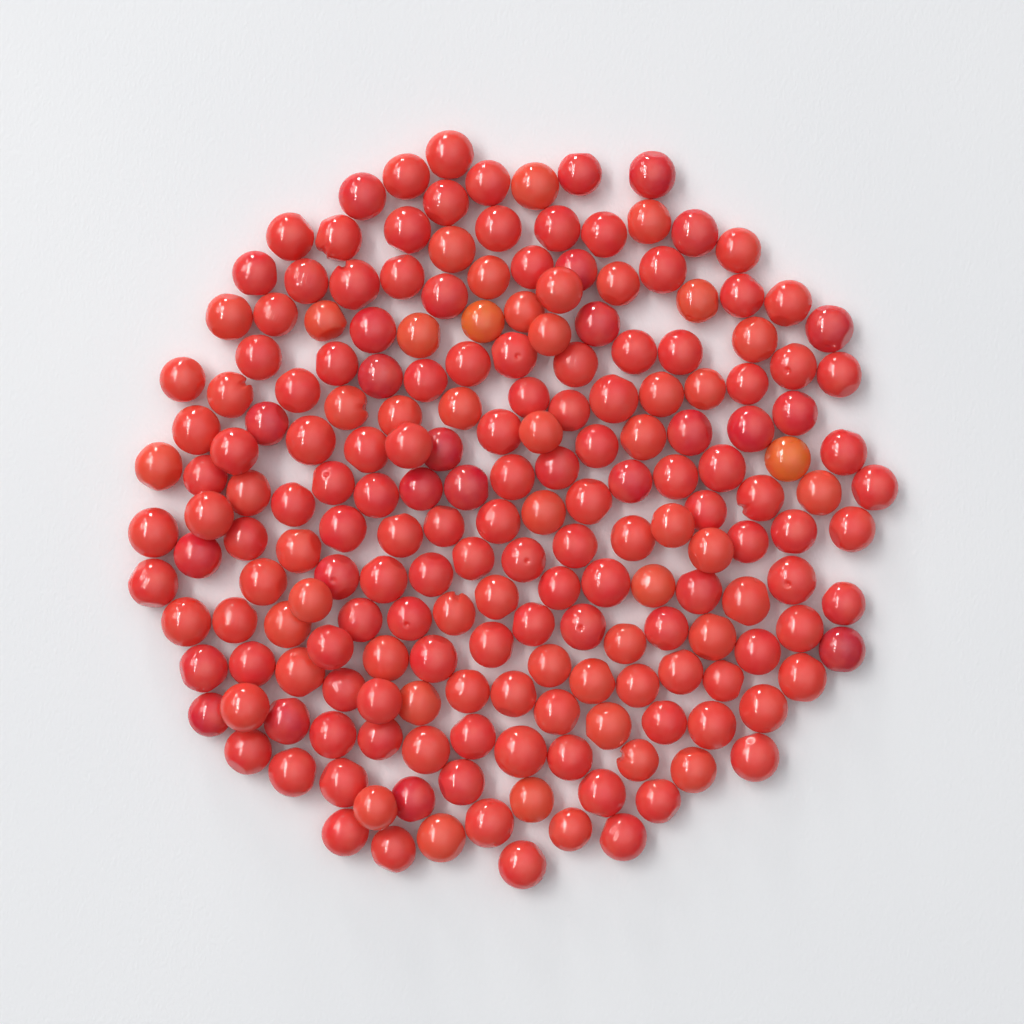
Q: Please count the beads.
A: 198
